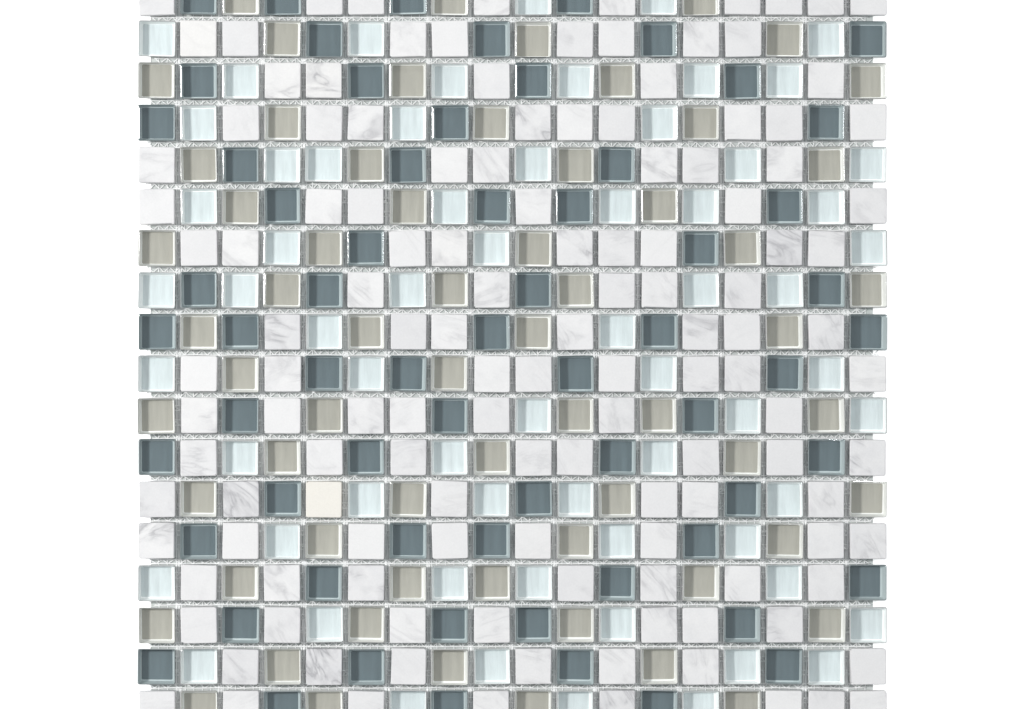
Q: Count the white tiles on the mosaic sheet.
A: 131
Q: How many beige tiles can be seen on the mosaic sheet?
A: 64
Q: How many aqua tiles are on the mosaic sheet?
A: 64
